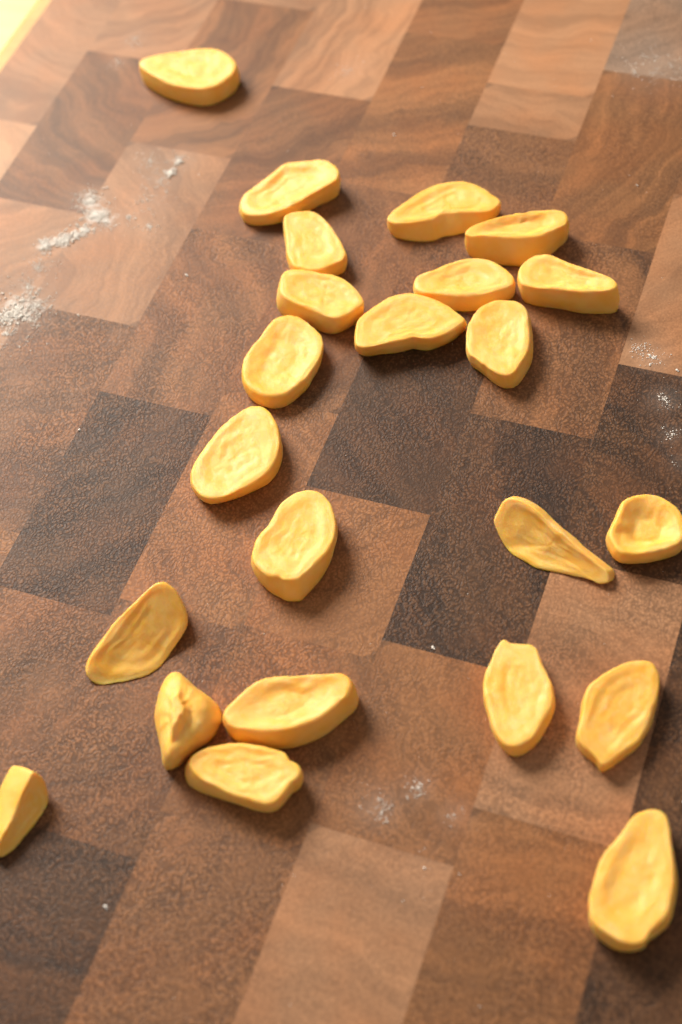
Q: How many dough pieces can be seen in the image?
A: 23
